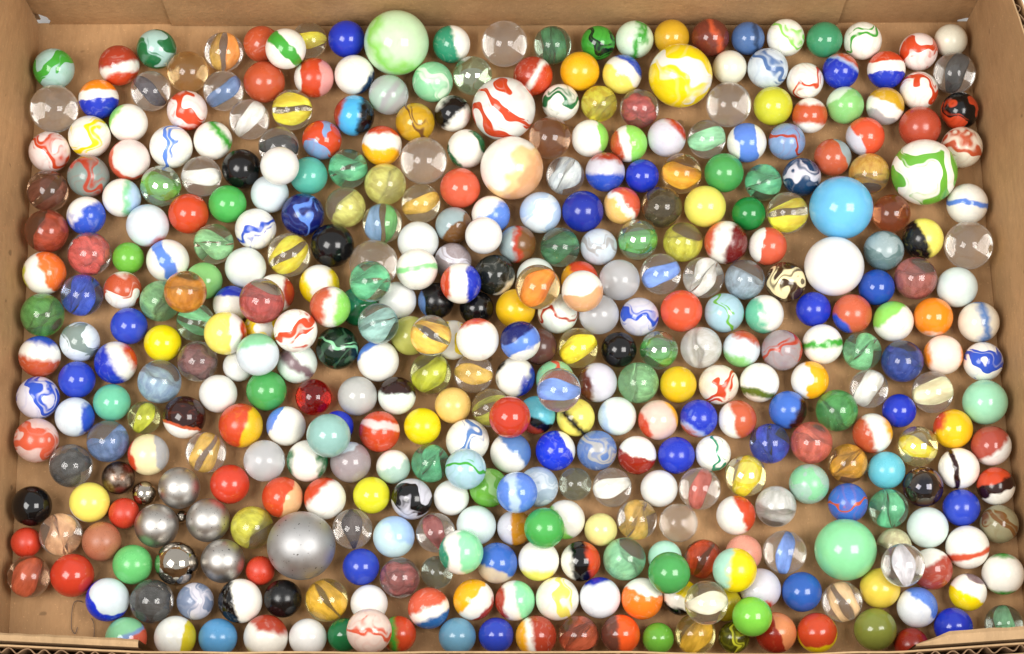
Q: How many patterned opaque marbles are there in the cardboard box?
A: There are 198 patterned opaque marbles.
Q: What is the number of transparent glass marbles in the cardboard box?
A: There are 113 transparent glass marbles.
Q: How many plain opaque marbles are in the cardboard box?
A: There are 95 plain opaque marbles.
